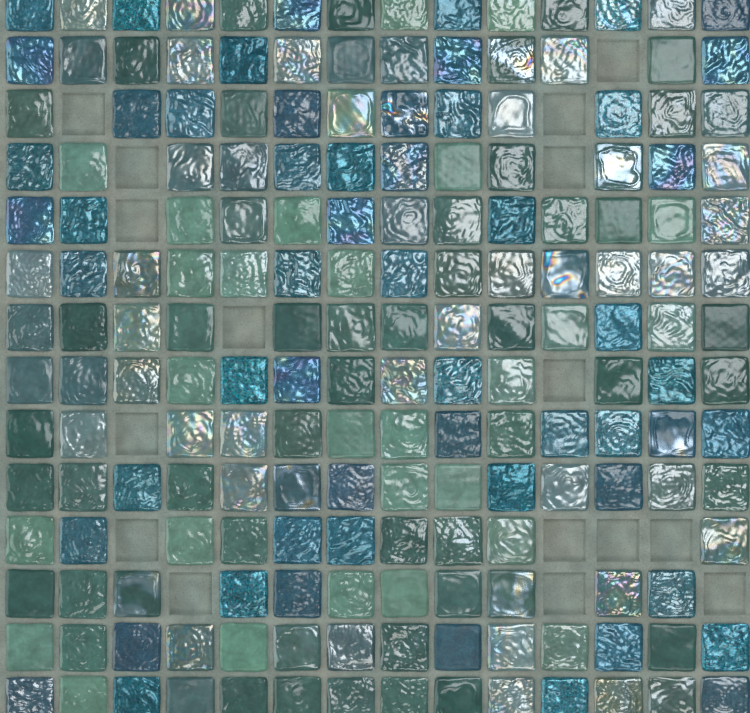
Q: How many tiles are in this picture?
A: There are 180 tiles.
